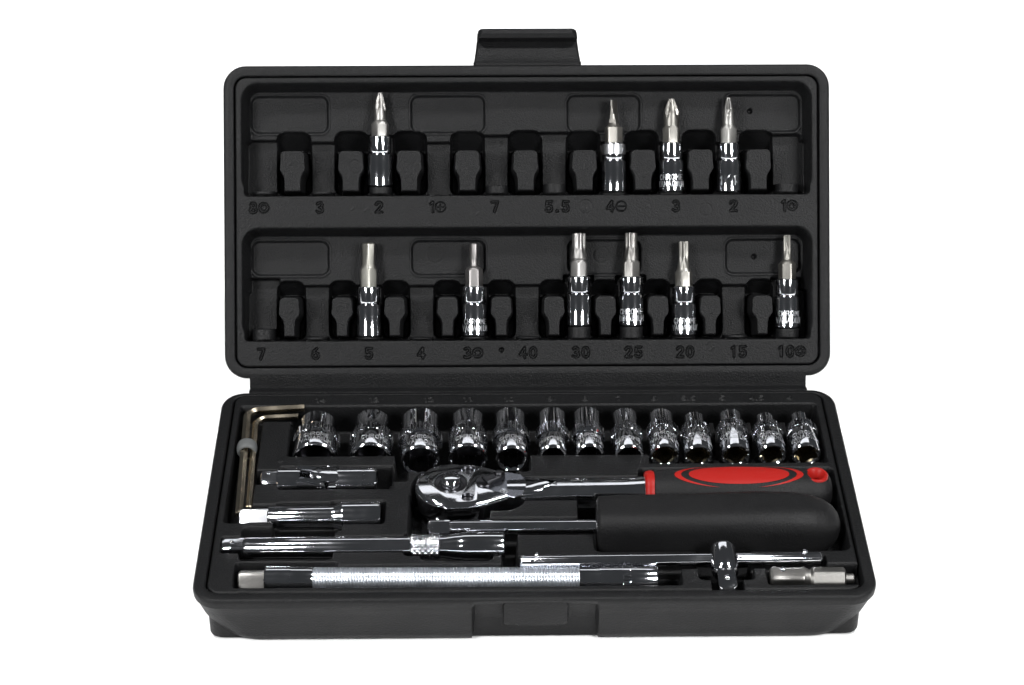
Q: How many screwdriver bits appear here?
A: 10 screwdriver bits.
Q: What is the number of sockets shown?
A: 13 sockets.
